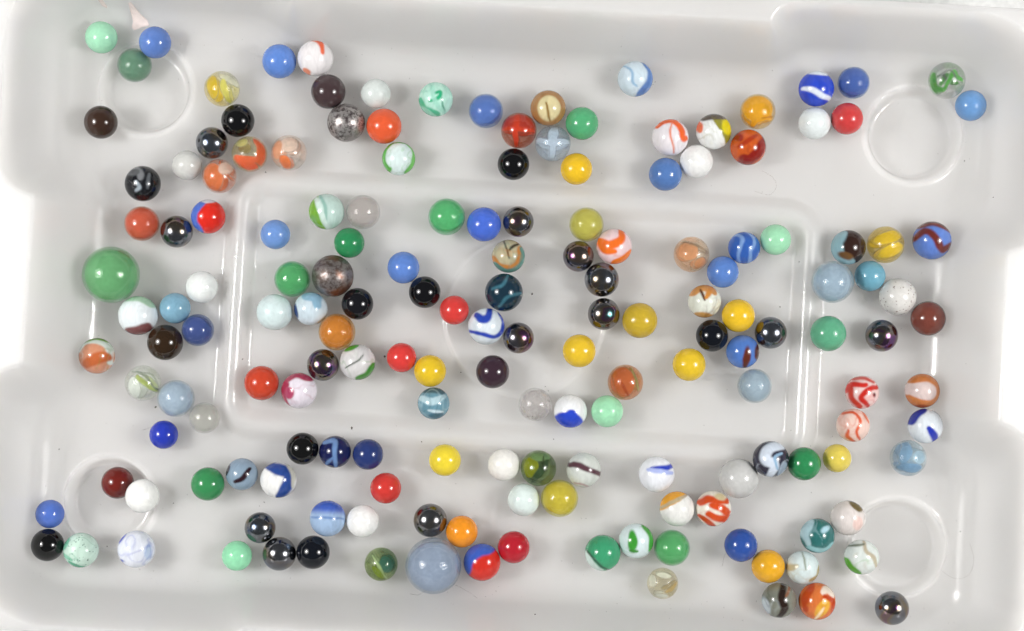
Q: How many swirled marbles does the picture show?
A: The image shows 68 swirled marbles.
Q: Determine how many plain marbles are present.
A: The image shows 85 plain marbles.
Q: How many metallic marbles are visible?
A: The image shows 16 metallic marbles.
